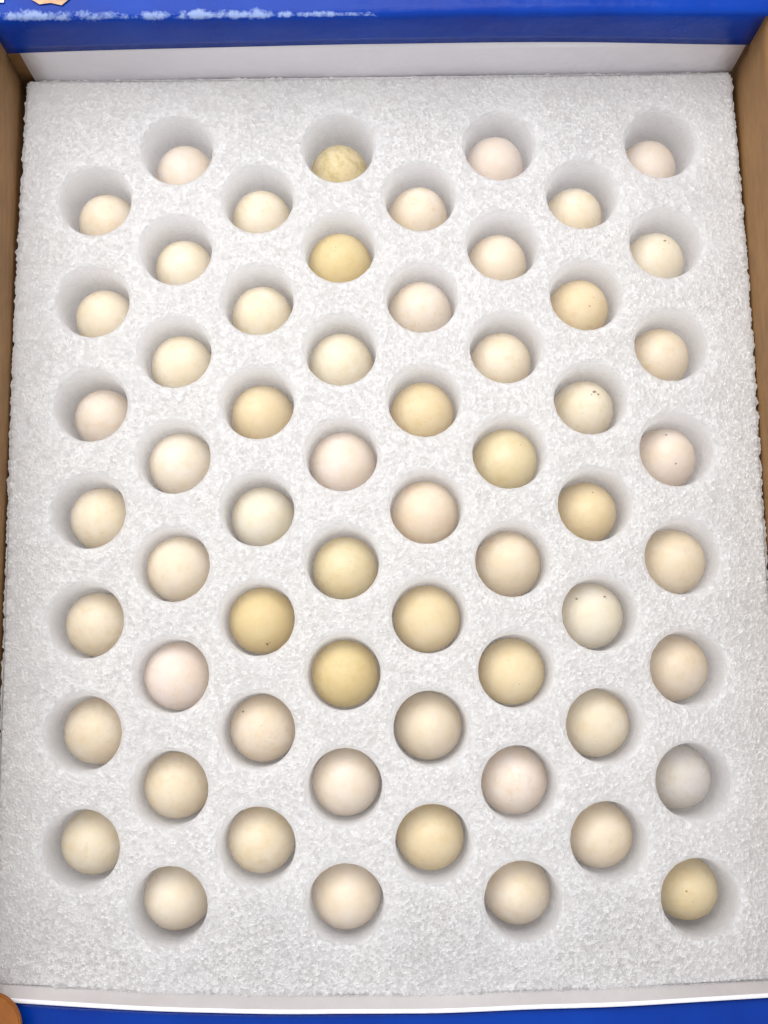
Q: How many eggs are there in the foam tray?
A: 60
